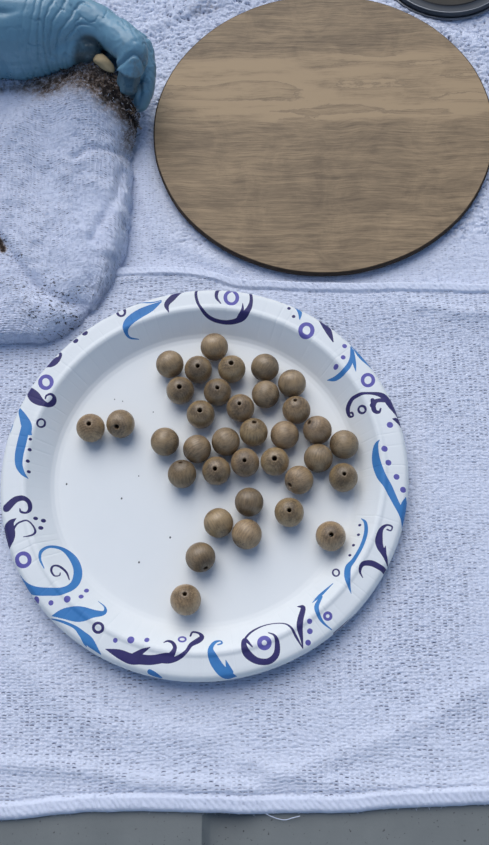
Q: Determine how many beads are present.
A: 35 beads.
